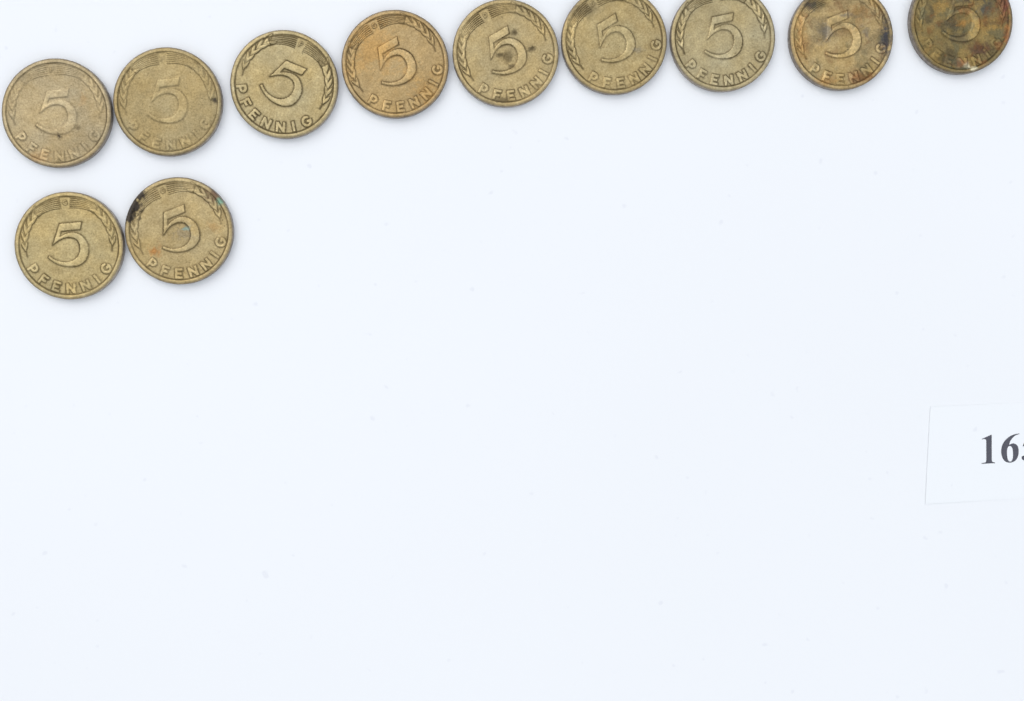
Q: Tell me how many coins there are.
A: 11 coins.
